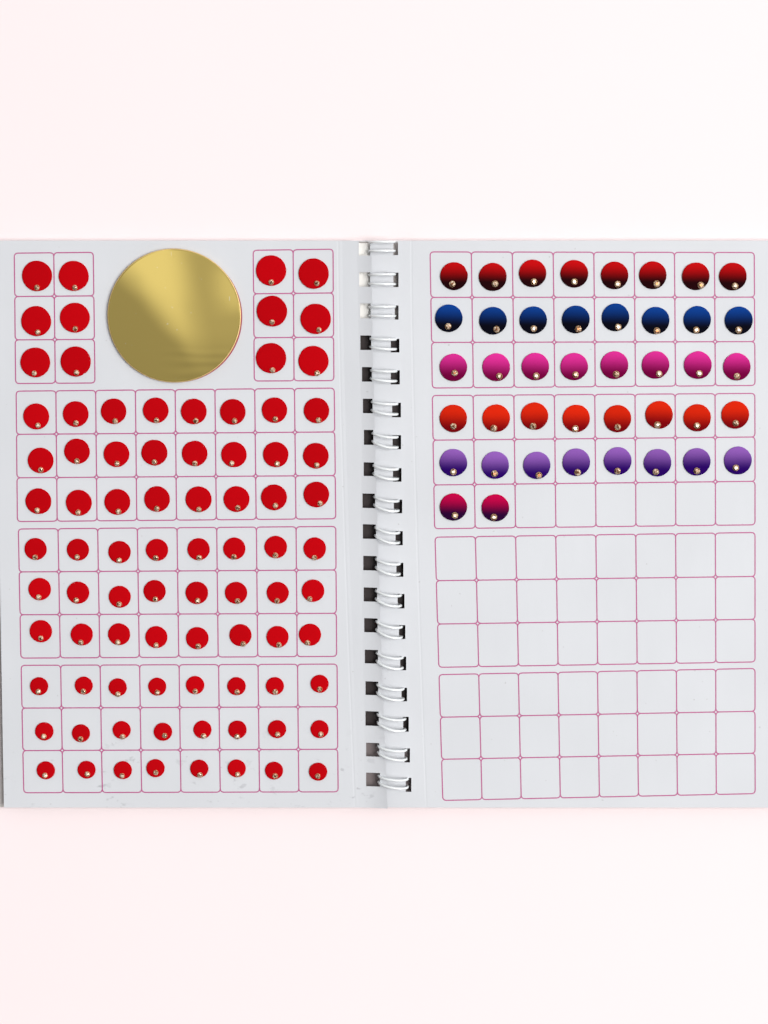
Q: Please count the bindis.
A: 126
